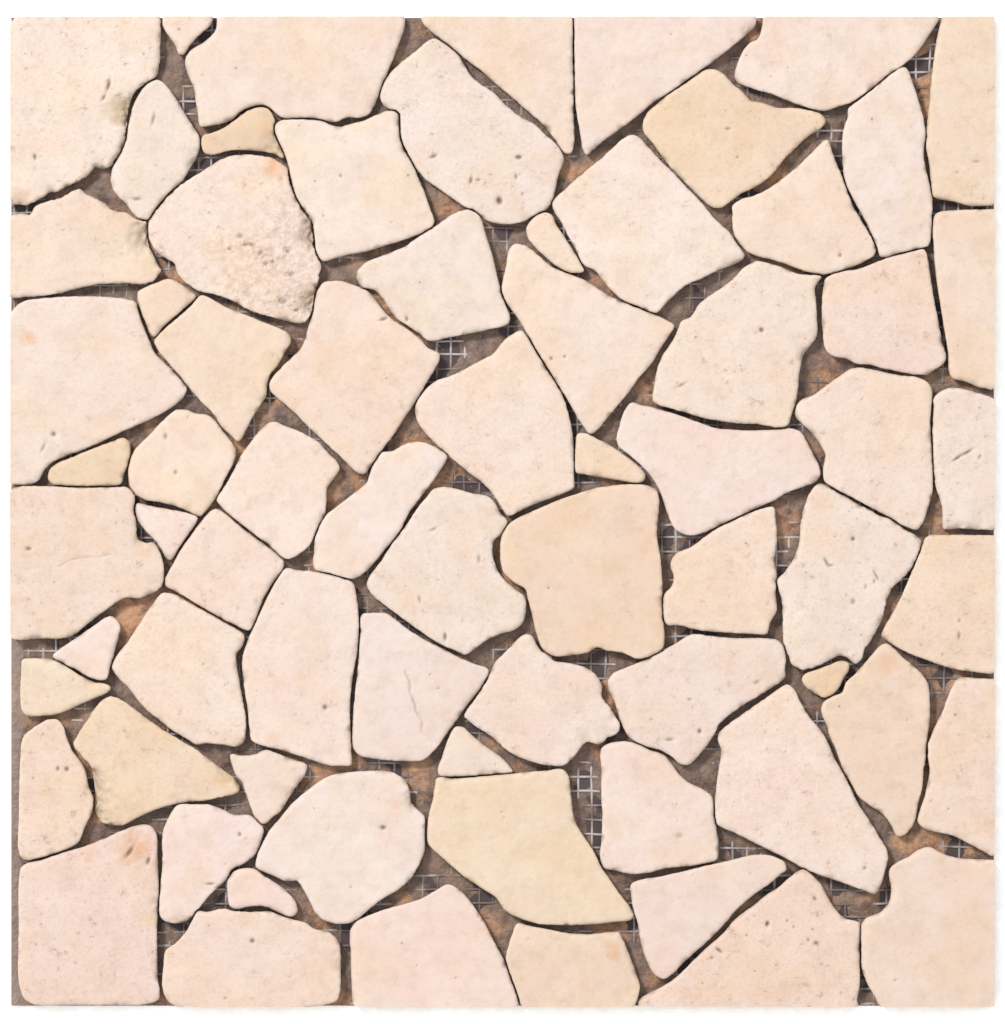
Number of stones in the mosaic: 71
